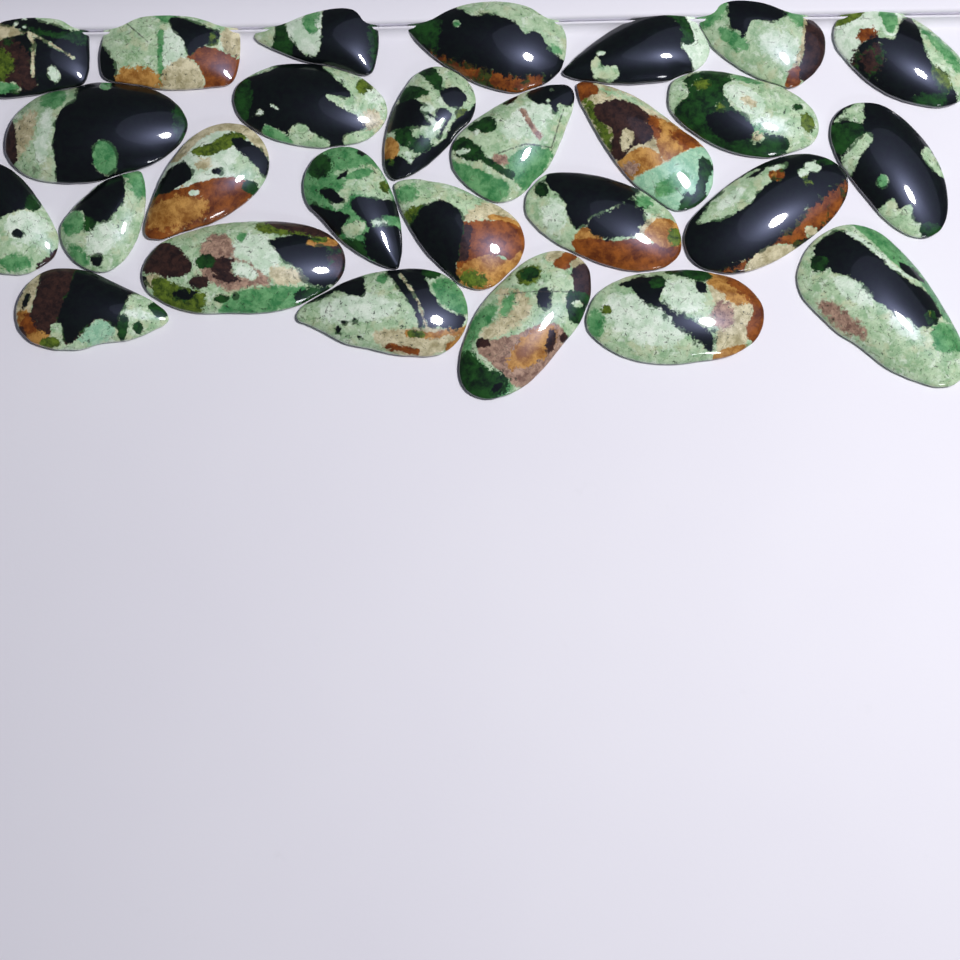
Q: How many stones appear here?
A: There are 27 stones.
